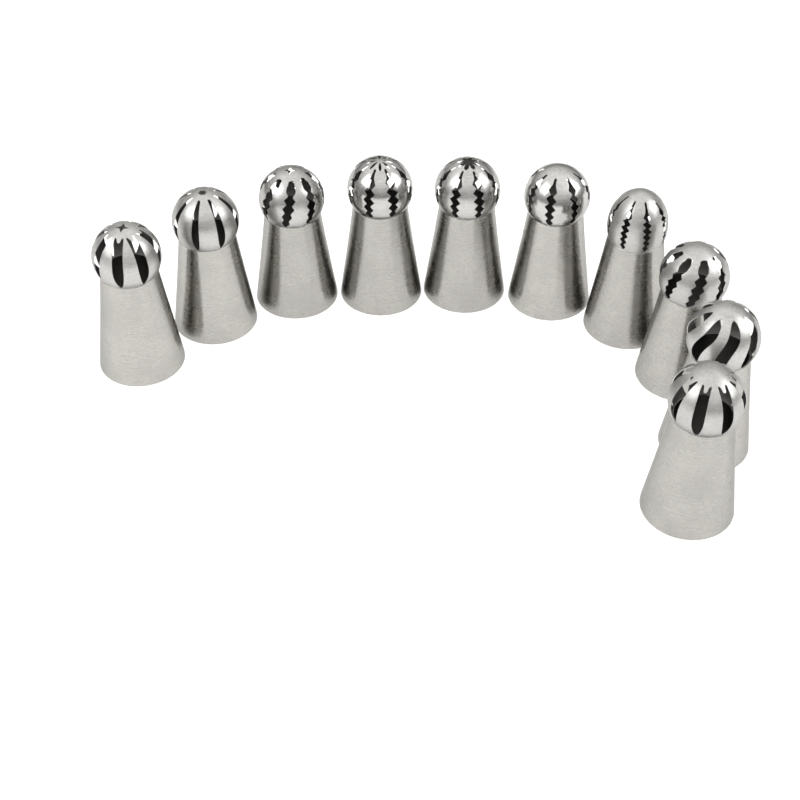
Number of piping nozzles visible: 10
